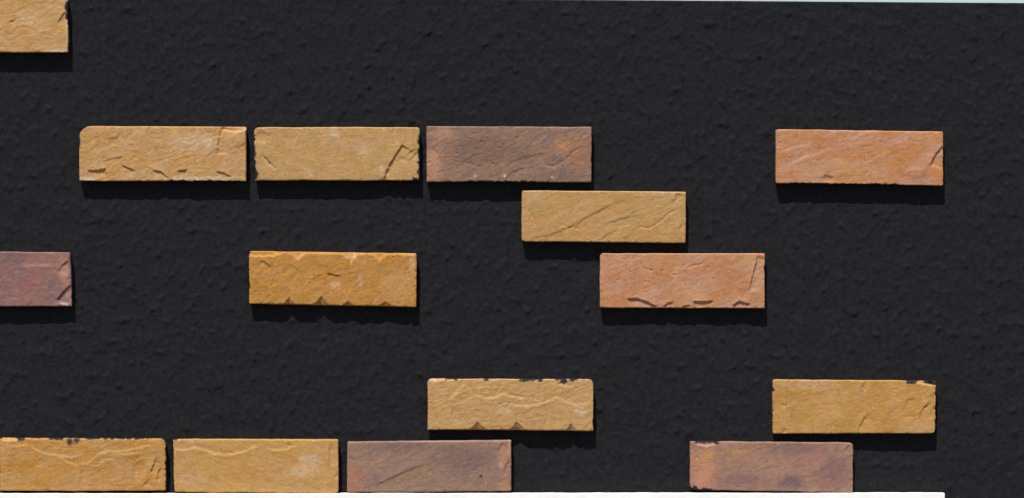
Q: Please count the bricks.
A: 15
